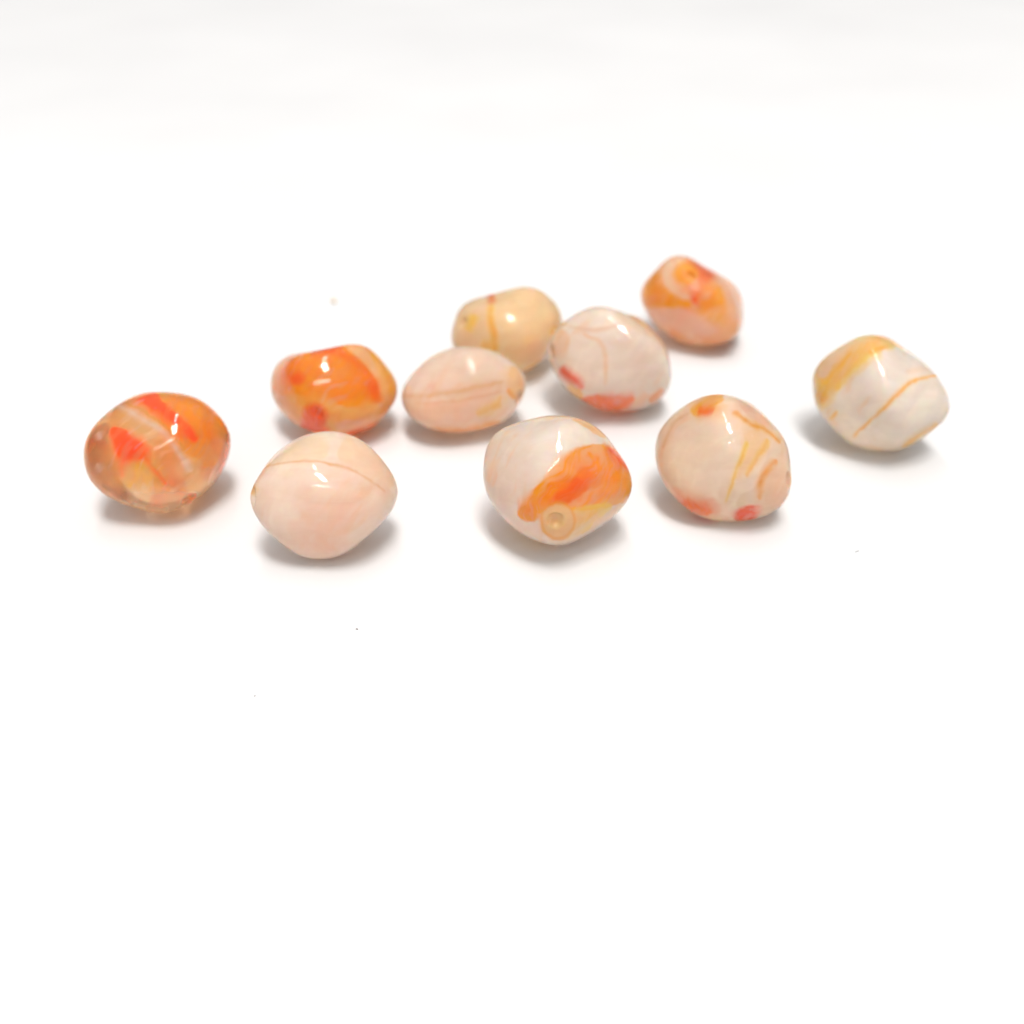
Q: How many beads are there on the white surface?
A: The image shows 10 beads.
